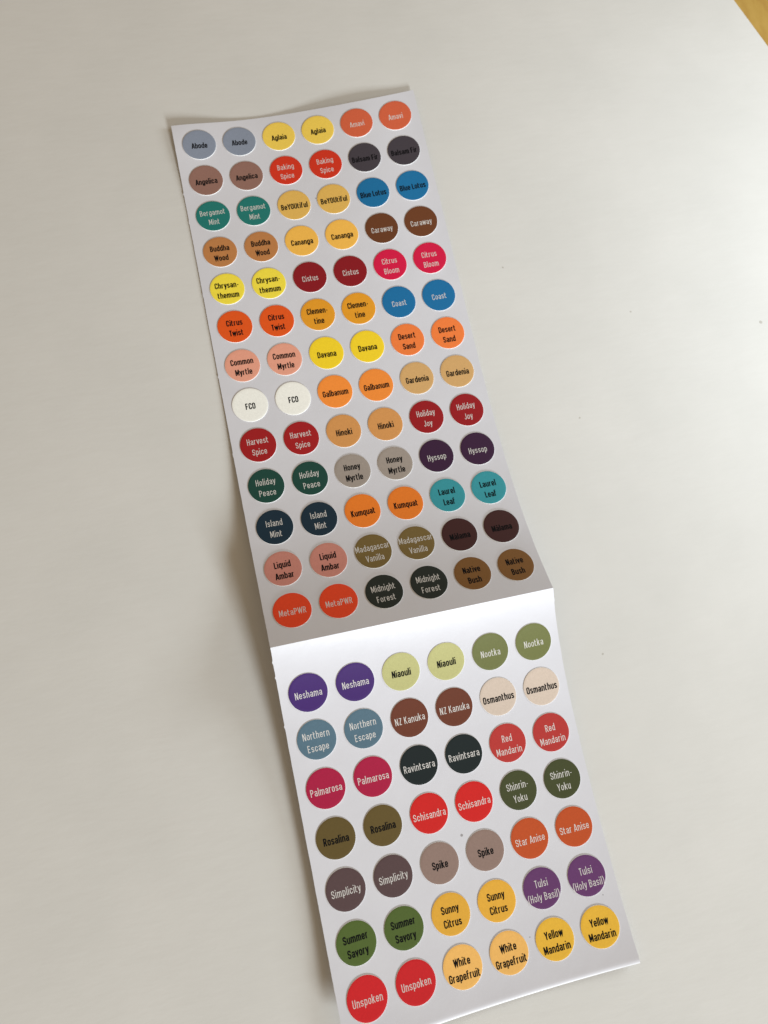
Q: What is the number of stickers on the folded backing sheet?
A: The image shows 120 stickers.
